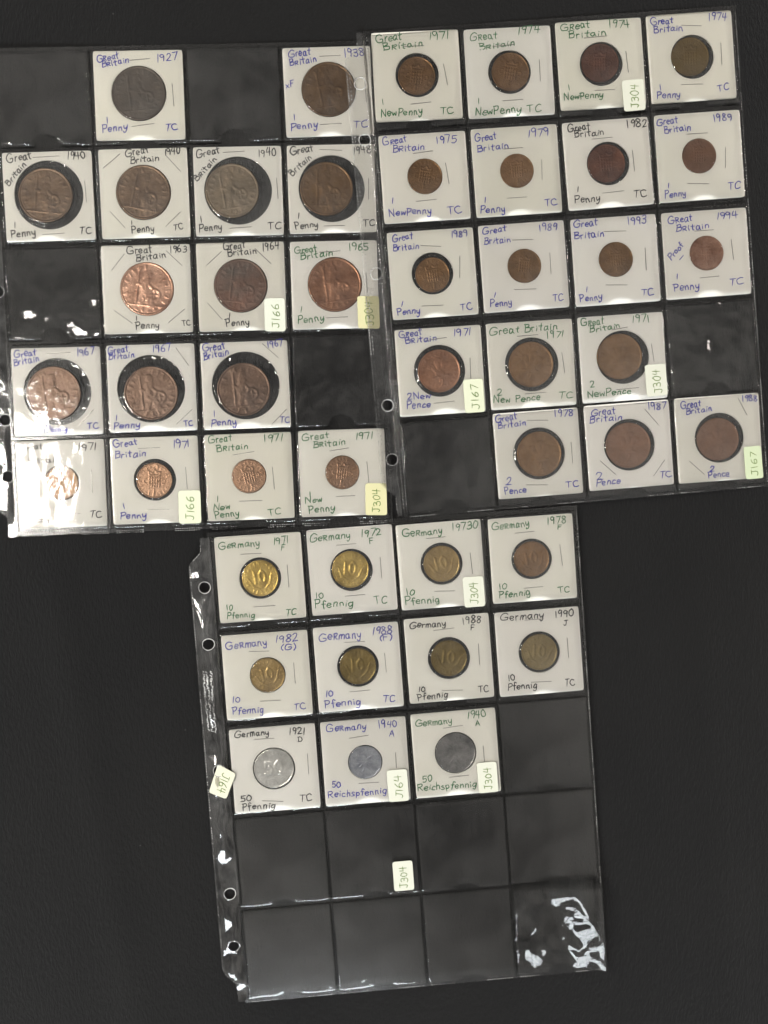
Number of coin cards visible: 45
